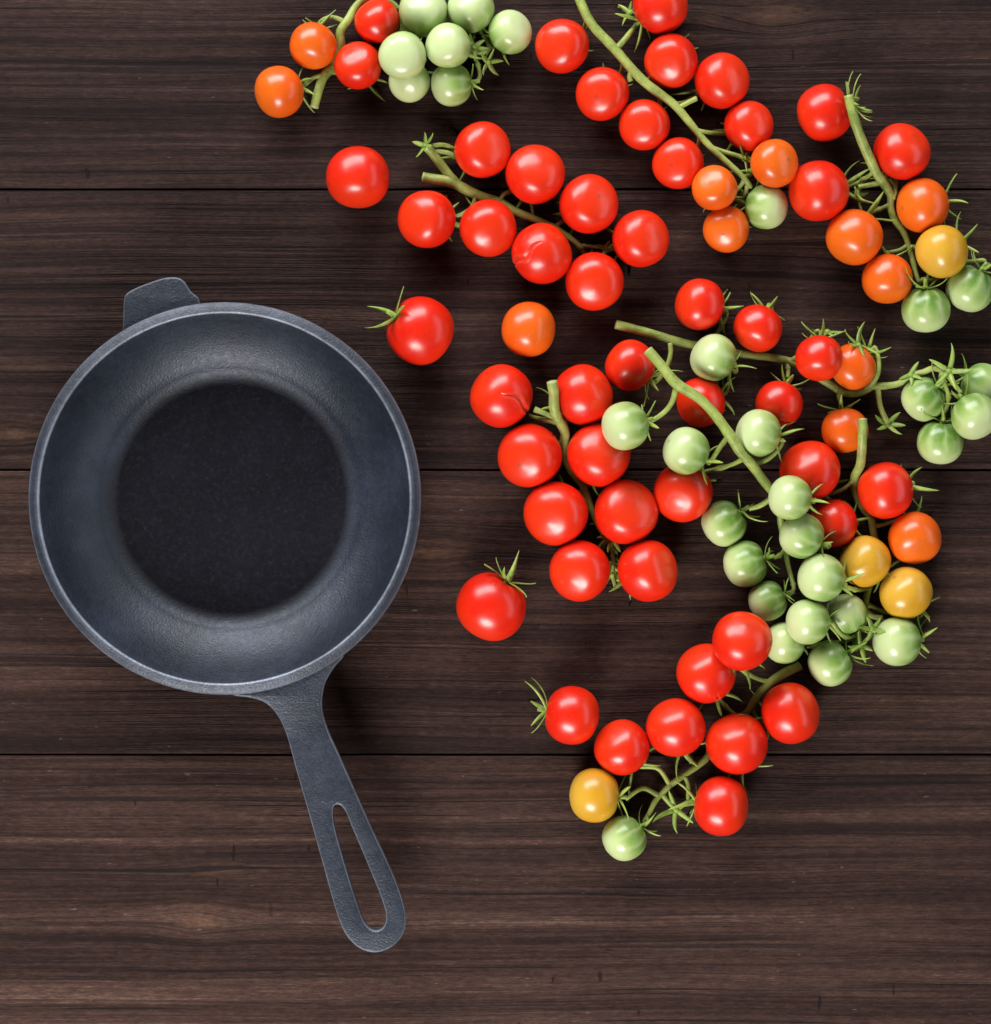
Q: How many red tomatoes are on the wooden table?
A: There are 50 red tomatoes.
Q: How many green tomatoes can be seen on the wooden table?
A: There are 30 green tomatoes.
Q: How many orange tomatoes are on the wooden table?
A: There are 12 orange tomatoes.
